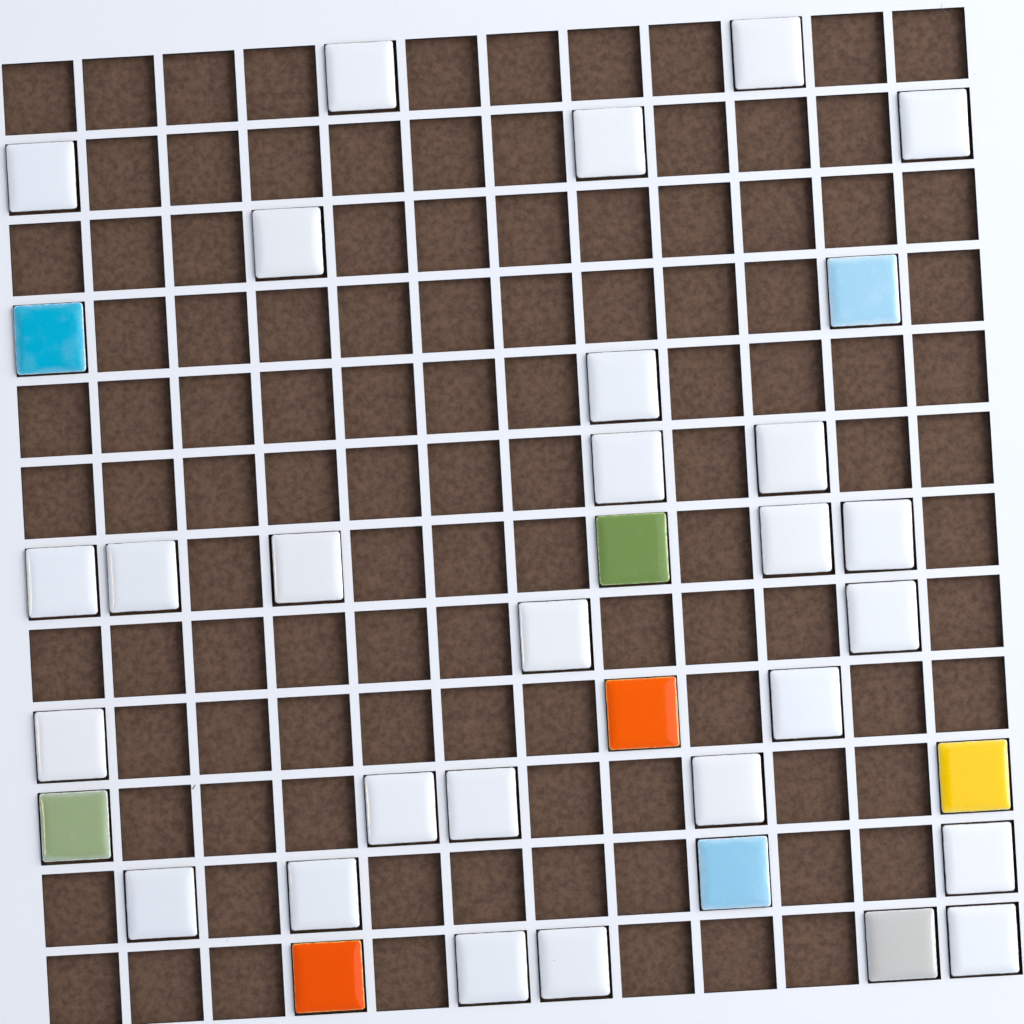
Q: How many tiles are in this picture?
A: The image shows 36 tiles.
